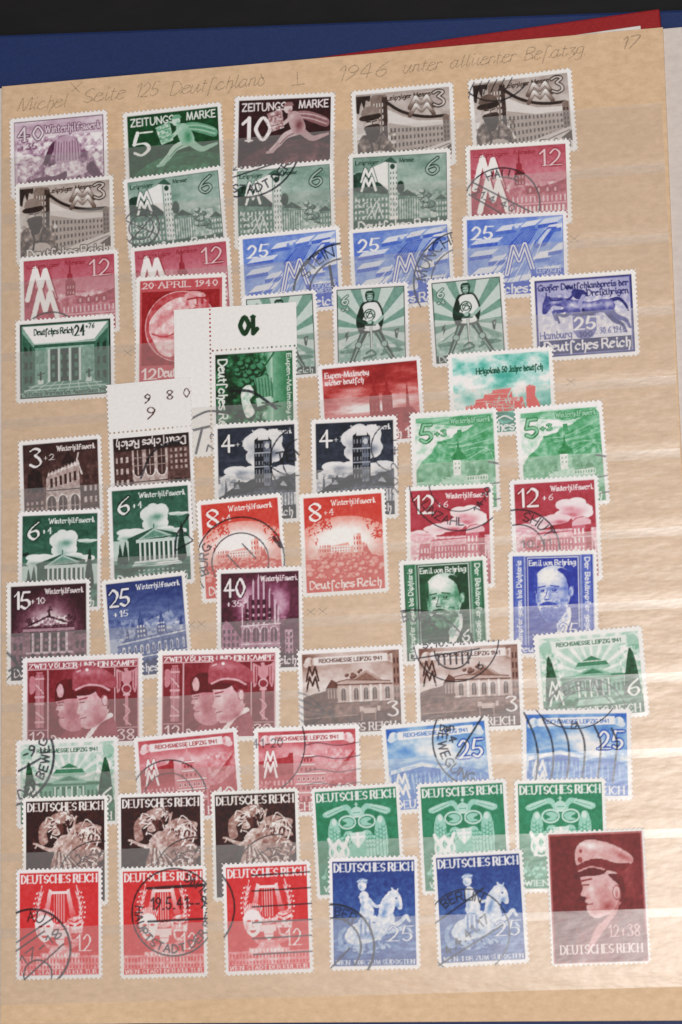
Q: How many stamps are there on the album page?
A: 63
